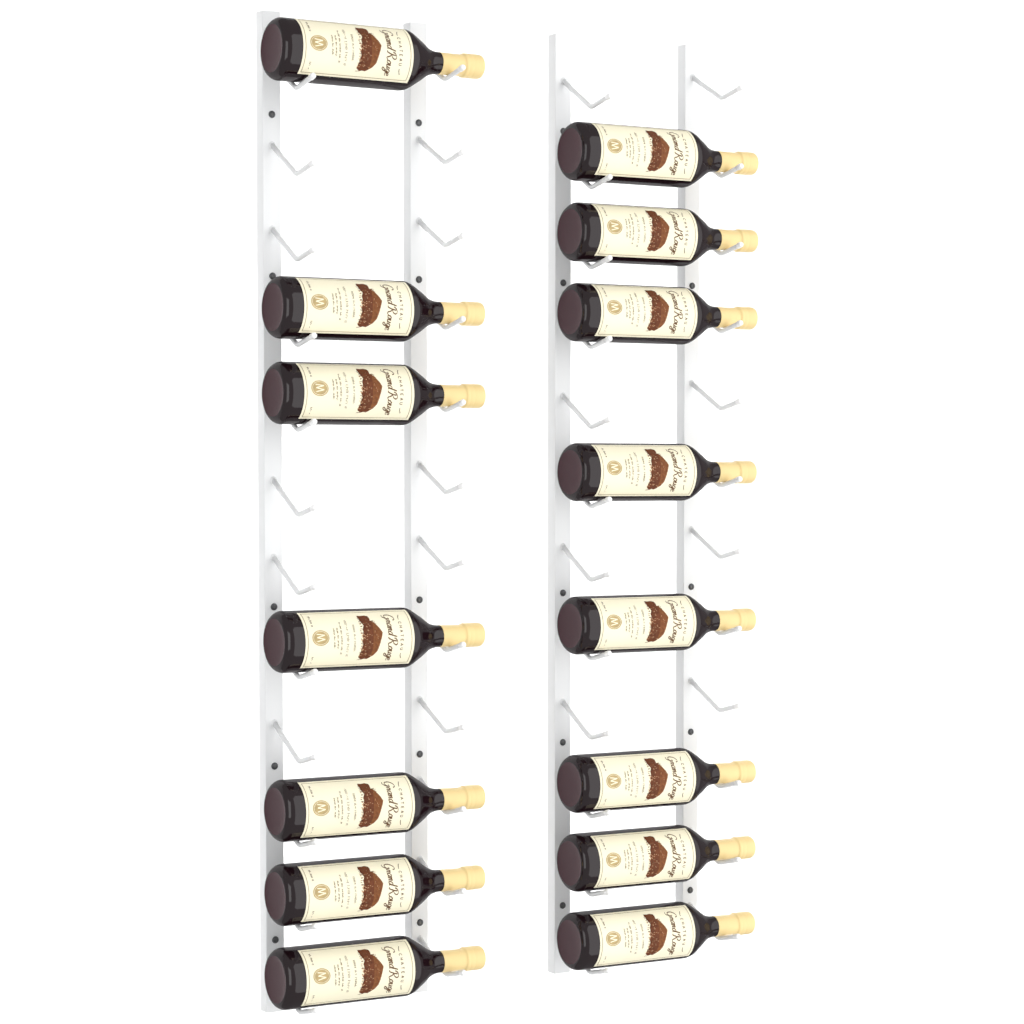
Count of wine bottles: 15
